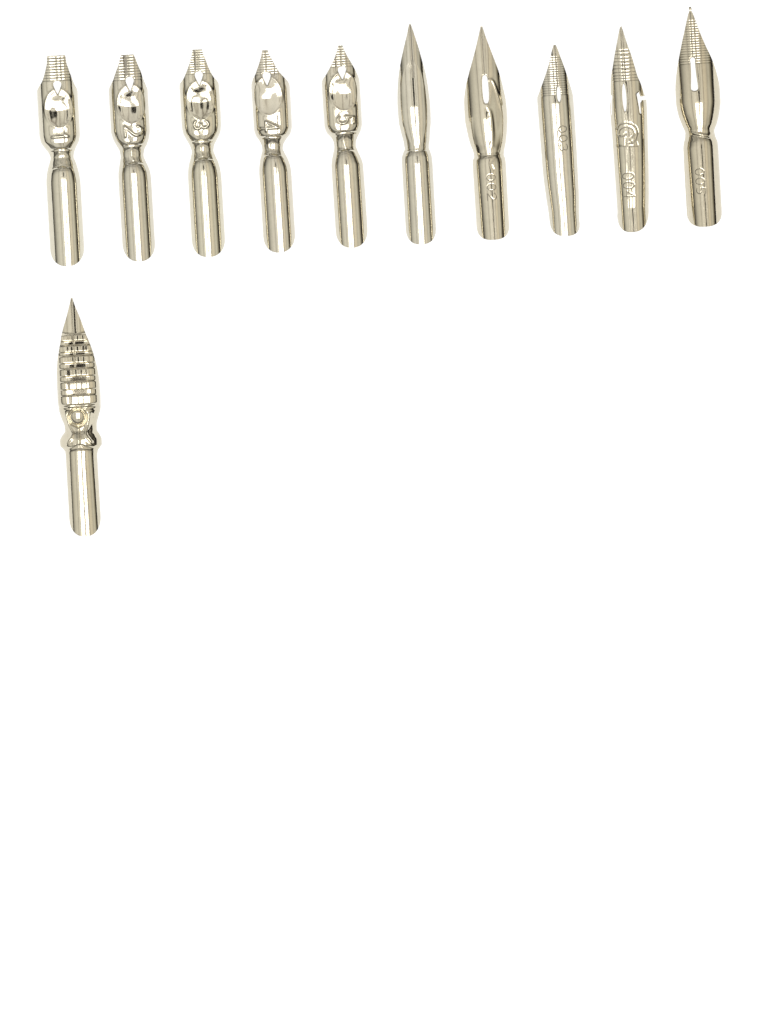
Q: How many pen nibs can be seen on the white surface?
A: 11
